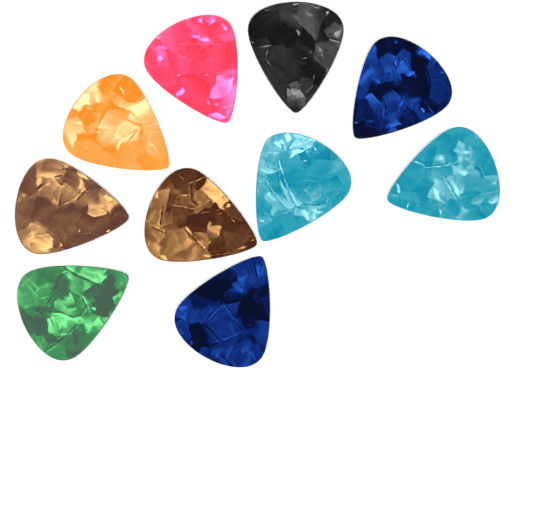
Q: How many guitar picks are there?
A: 10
